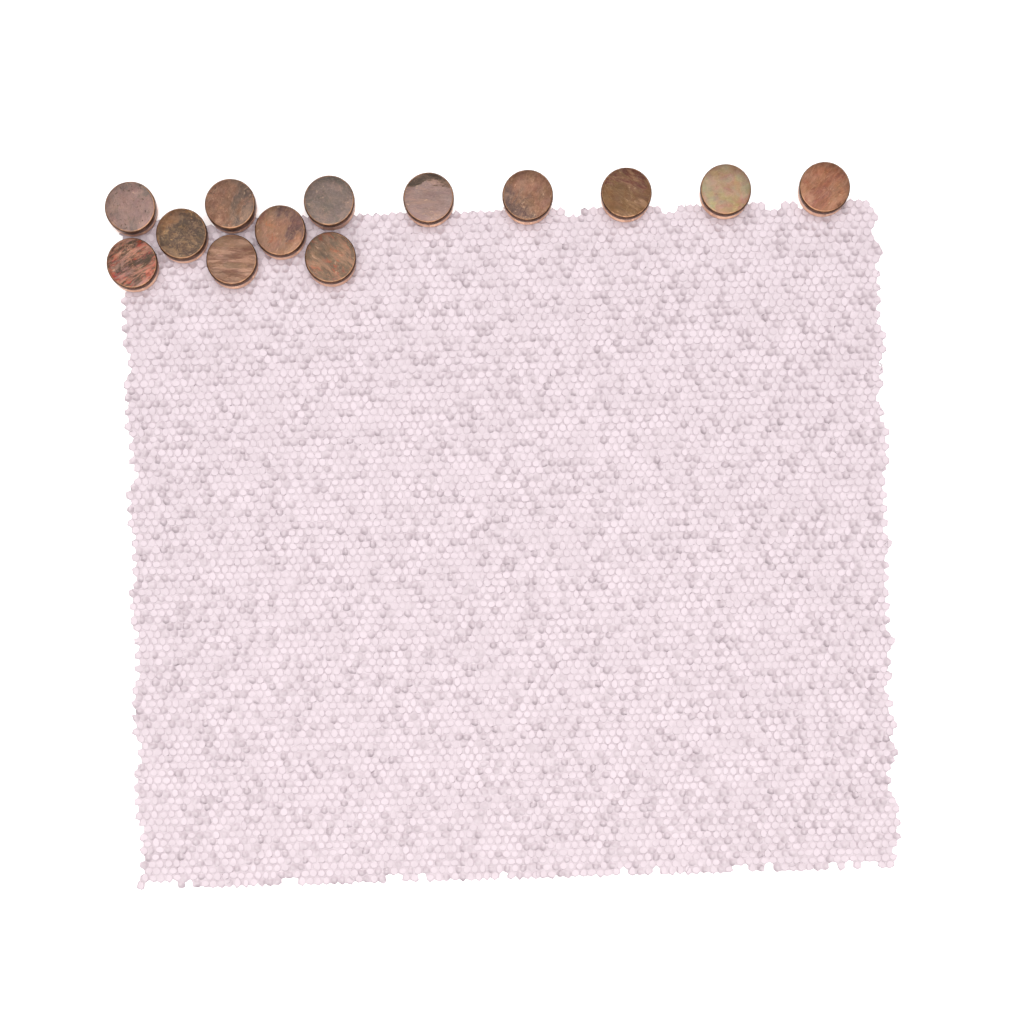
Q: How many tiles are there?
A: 13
